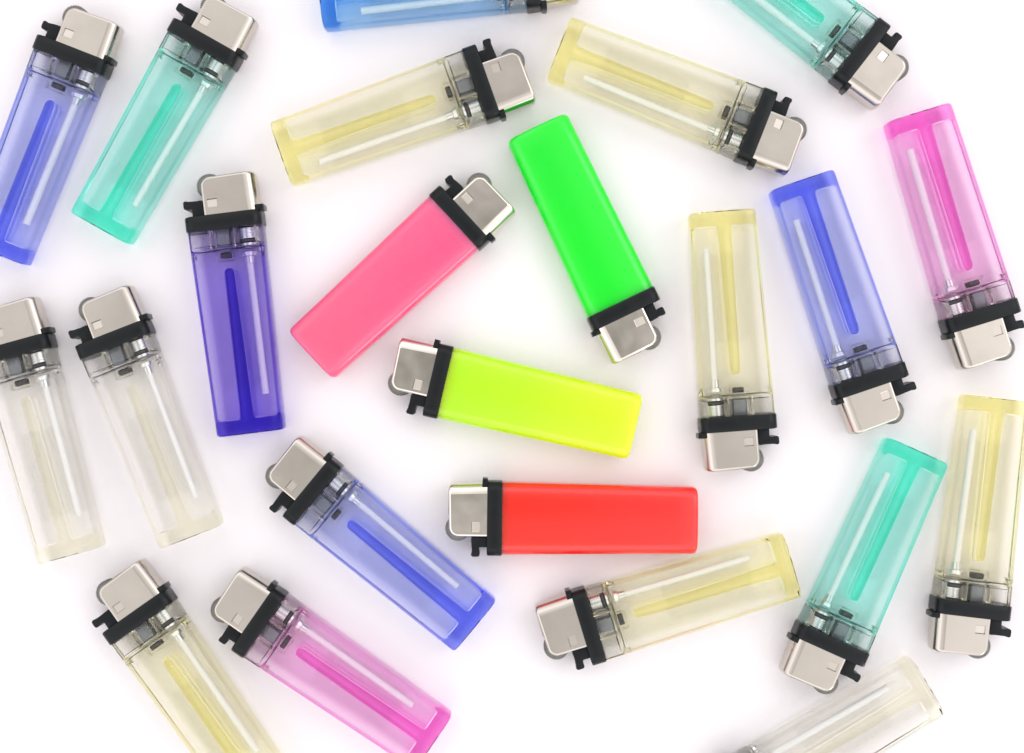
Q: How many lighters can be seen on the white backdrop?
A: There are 23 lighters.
